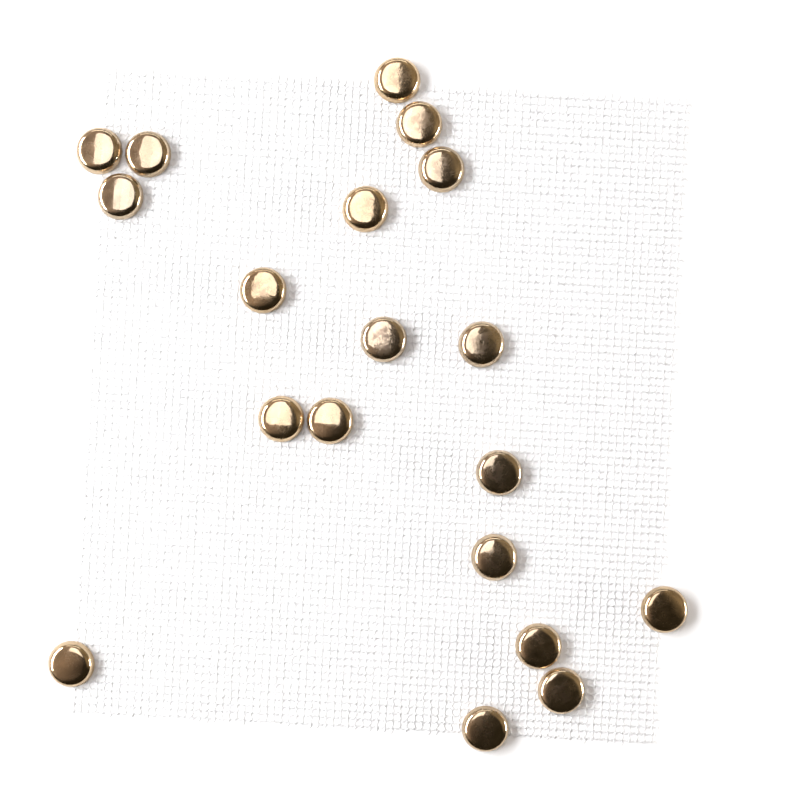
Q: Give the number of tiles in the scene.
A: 19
